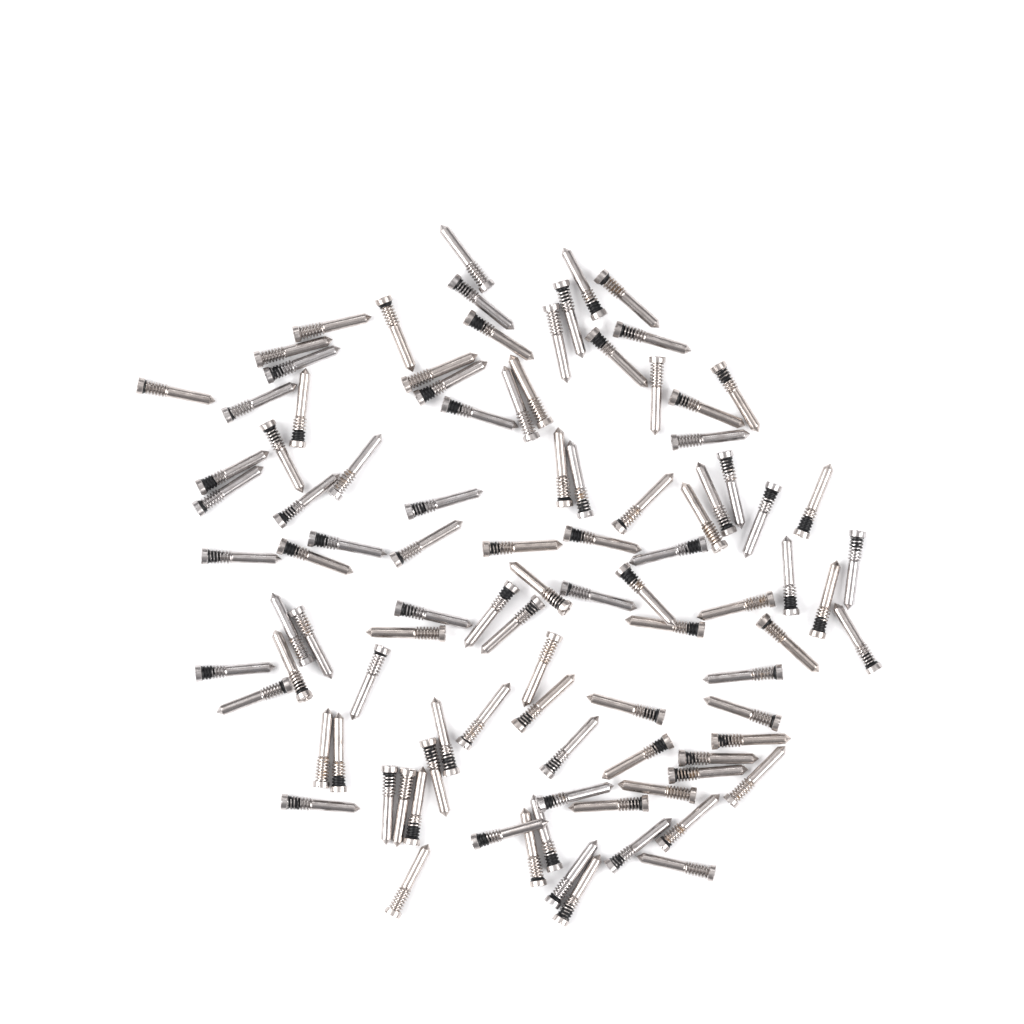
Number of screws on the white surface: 98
